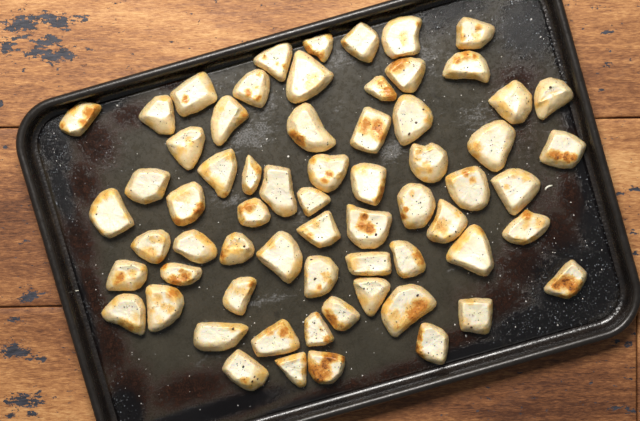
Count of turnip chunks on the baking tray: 65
